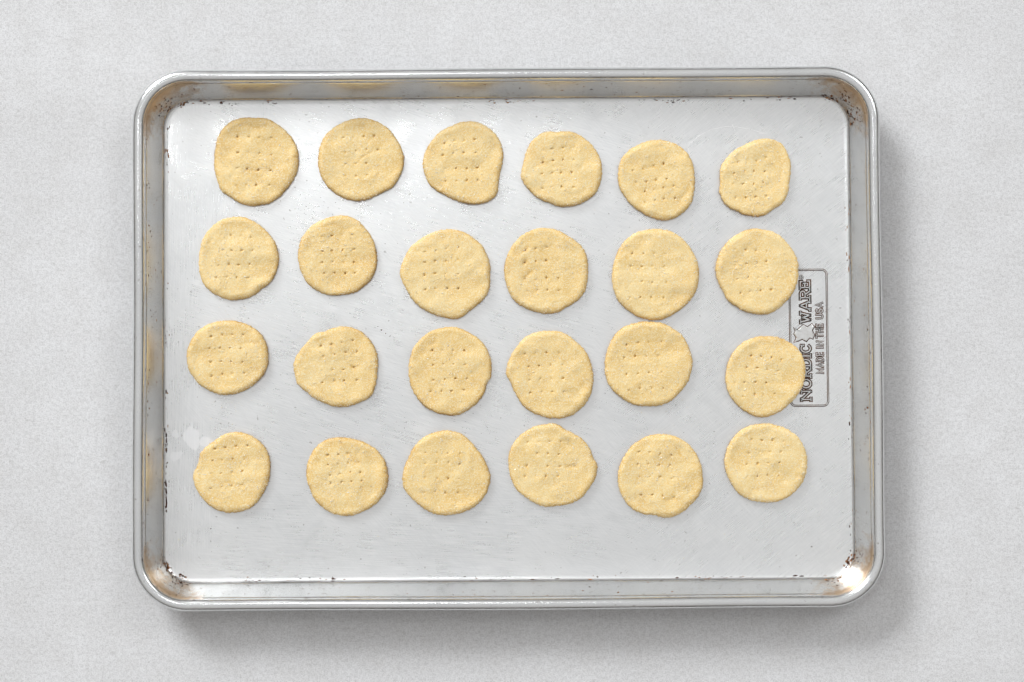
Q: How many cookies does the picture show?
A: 24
